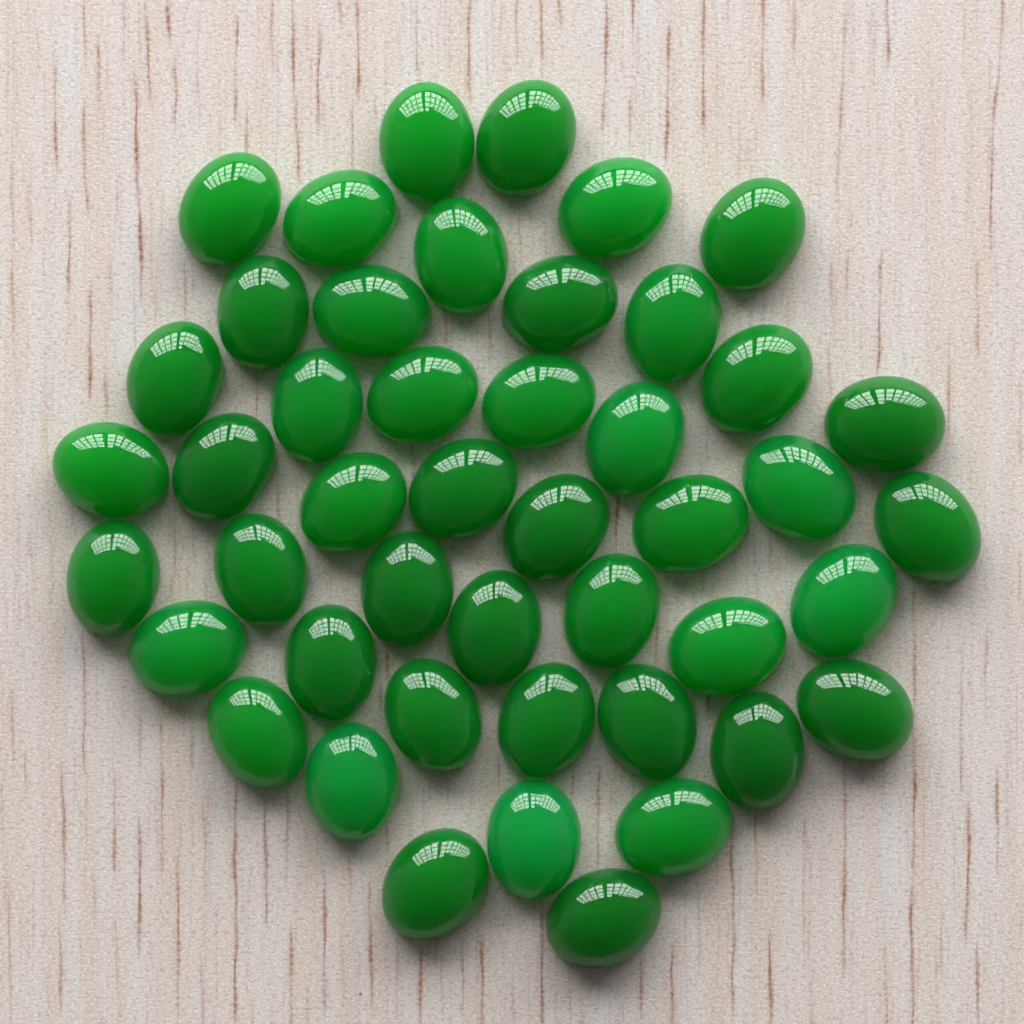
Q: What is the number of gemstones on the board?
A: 46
